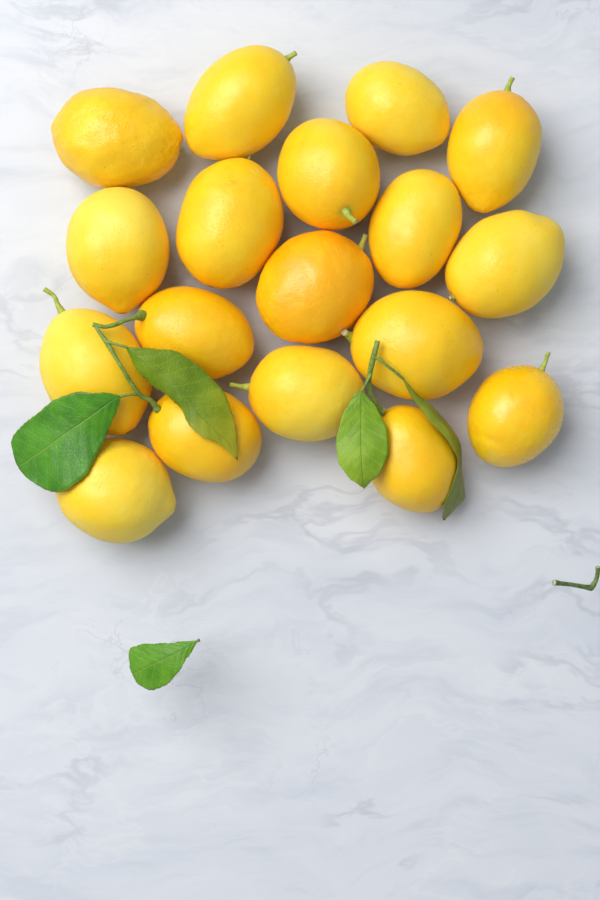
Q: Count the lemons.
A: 18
